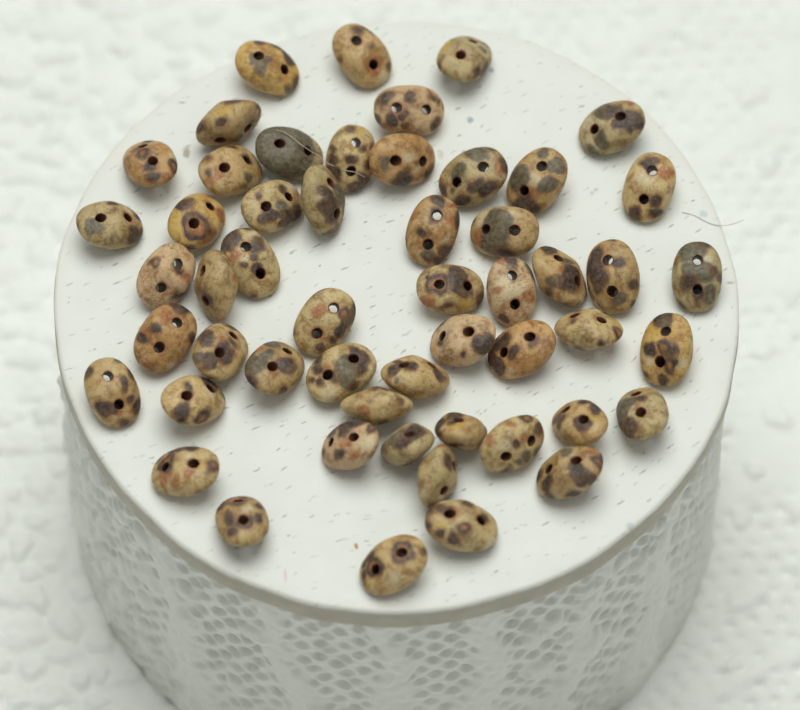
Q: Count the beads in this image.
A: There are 53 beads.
